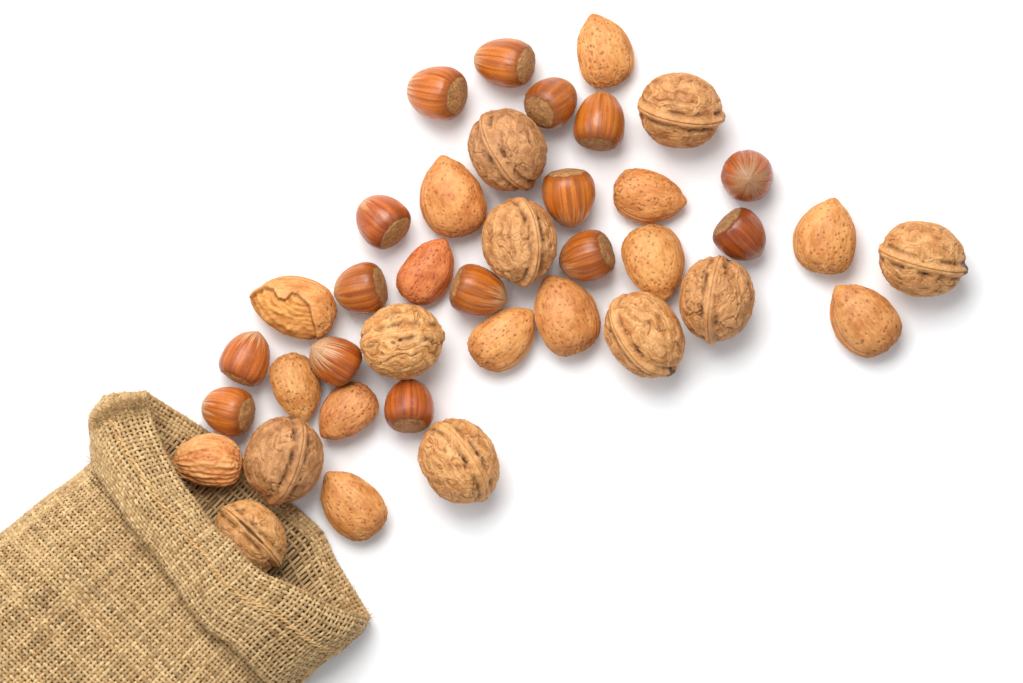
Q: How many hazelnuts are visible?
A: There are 15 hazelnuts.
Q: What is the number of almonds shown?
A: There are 14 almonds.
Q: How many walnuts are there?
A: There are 10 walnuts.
